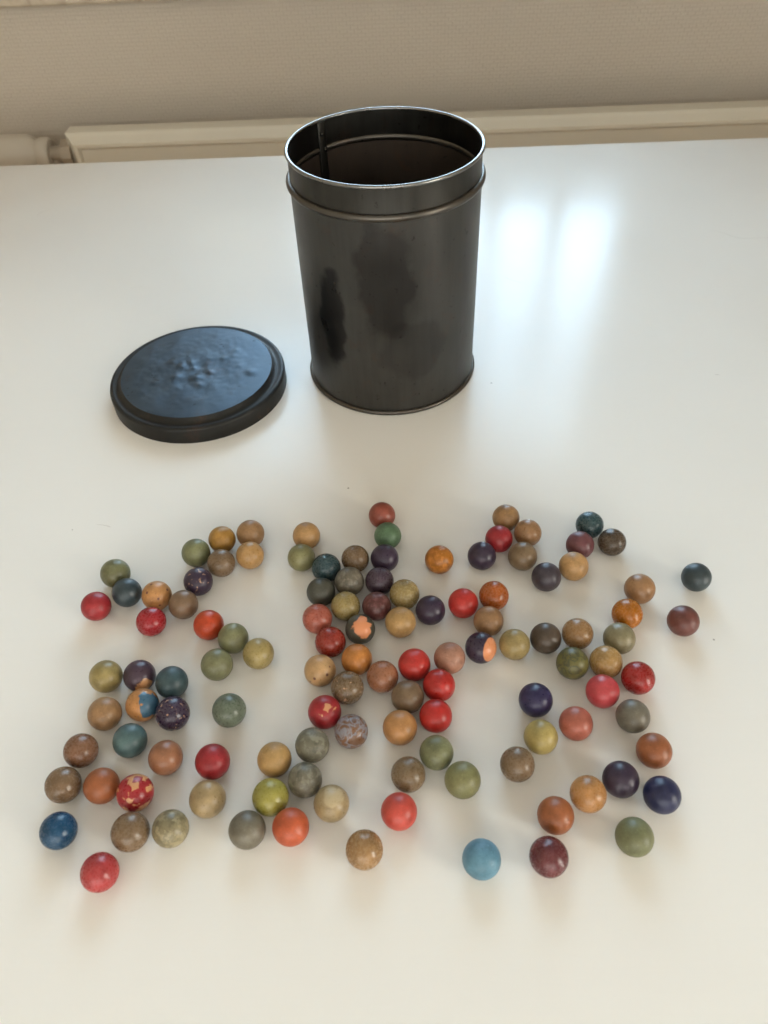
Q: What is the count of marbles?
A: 117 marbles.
